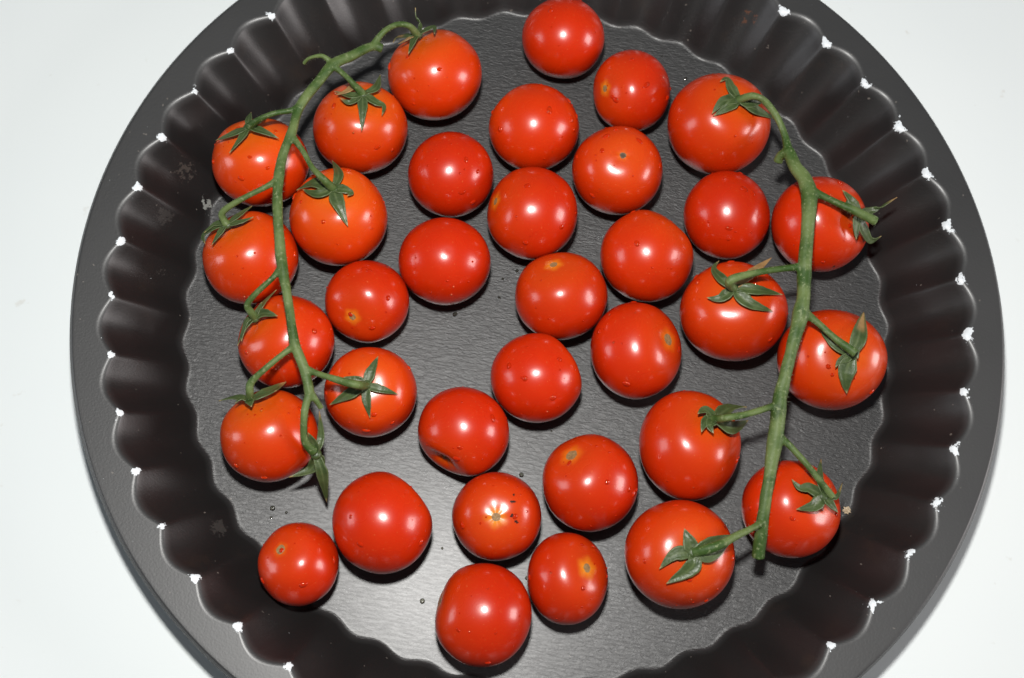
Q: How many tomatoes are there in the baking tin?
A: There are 35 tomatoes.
